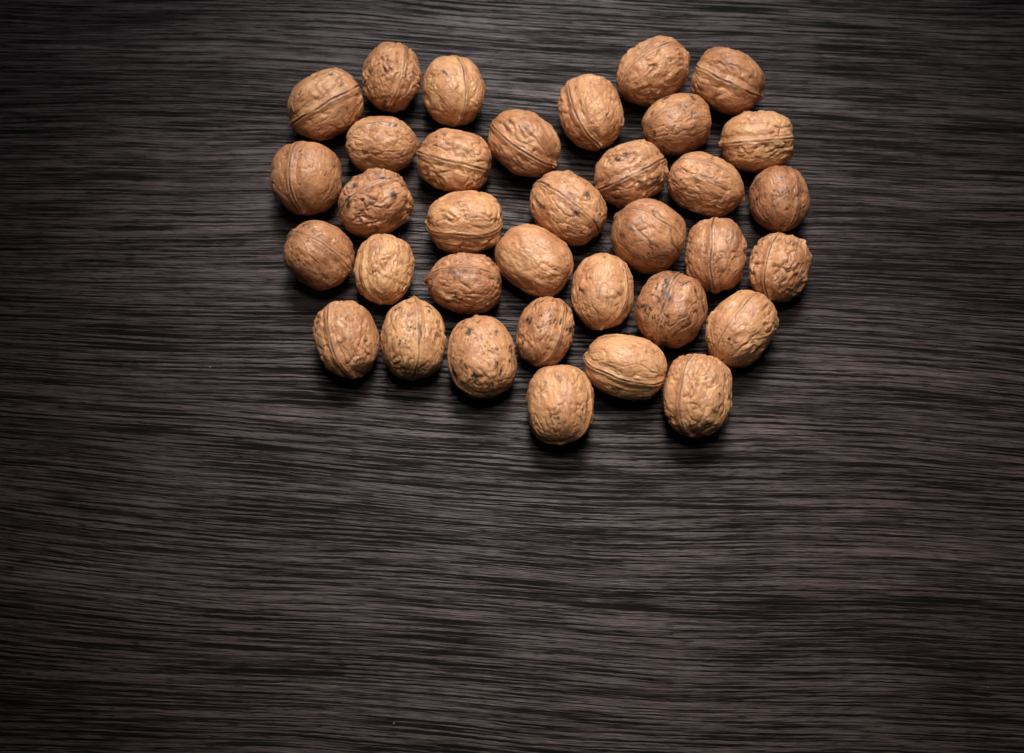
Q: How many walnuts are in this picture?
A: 35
